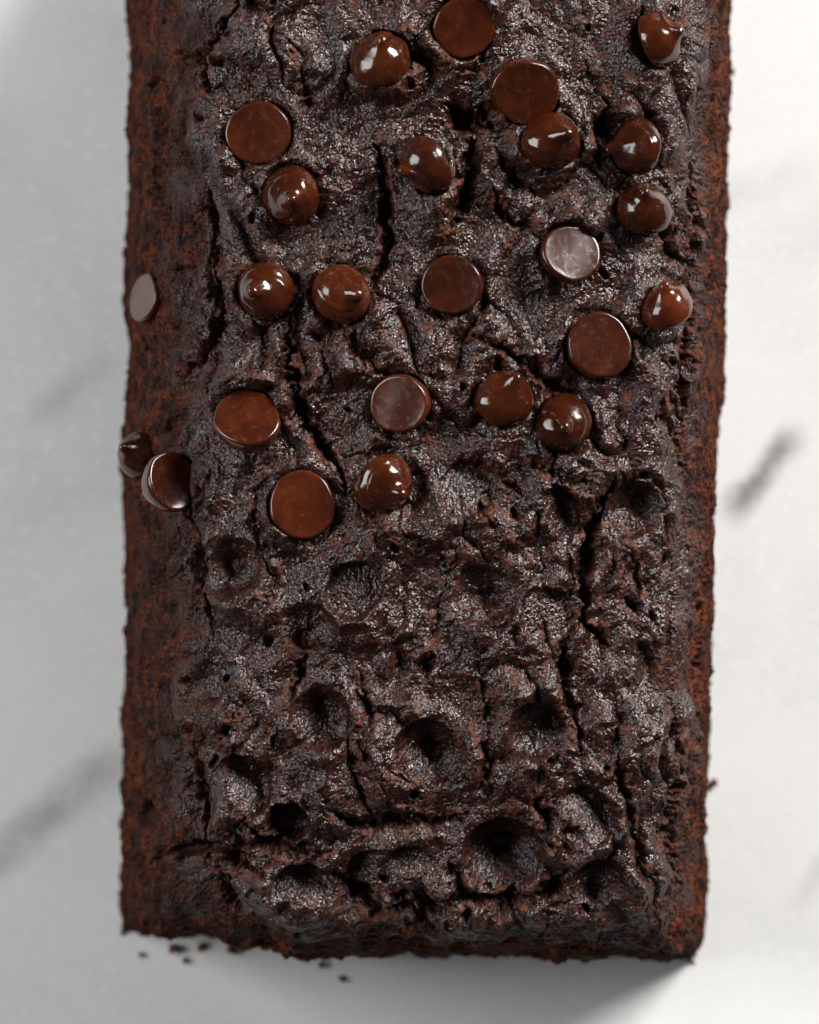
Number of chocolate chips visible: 25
